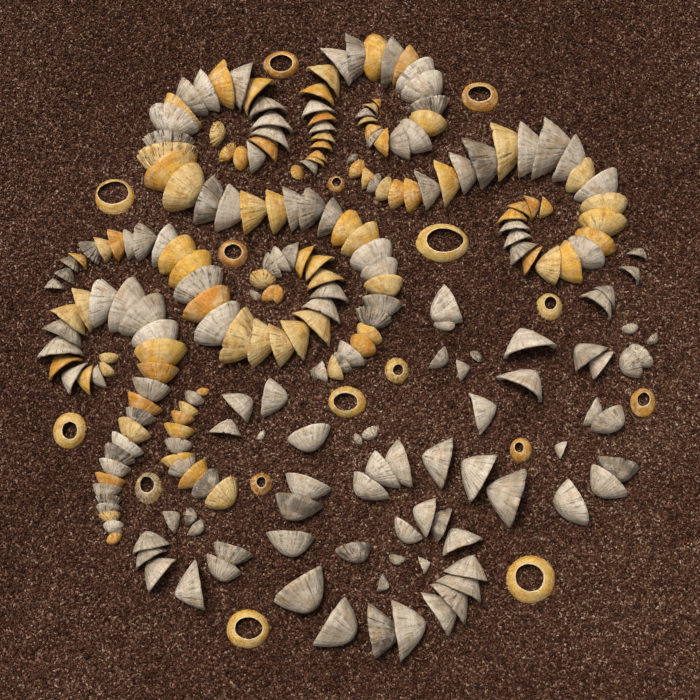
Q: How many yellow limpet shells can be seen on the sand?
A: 89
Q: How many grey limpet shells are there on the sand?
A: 150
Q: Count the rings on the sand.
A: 16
